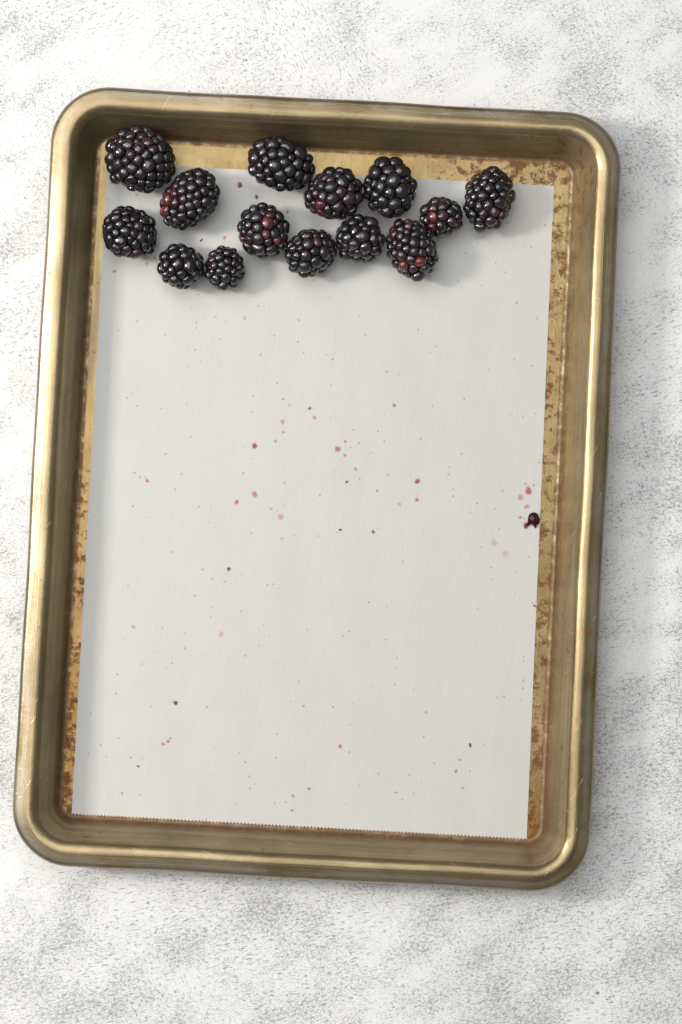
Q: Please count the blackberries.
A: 14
